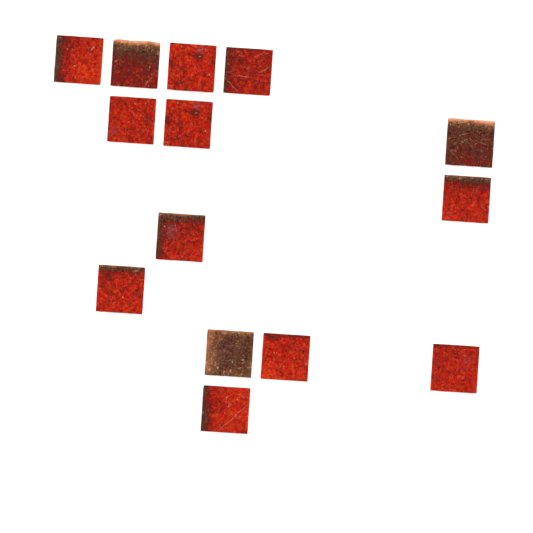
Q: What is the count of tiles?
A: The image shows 14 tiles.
